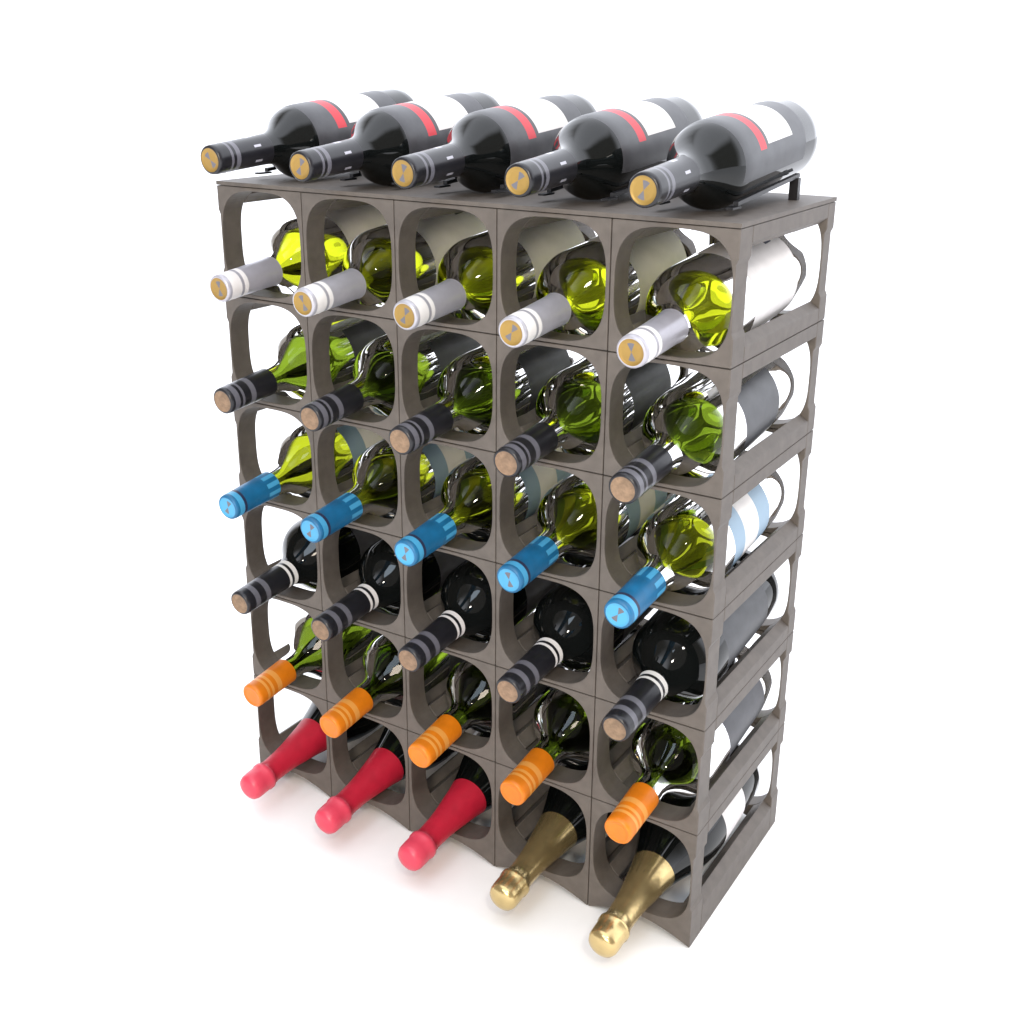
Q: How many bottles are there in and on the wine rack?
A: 35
